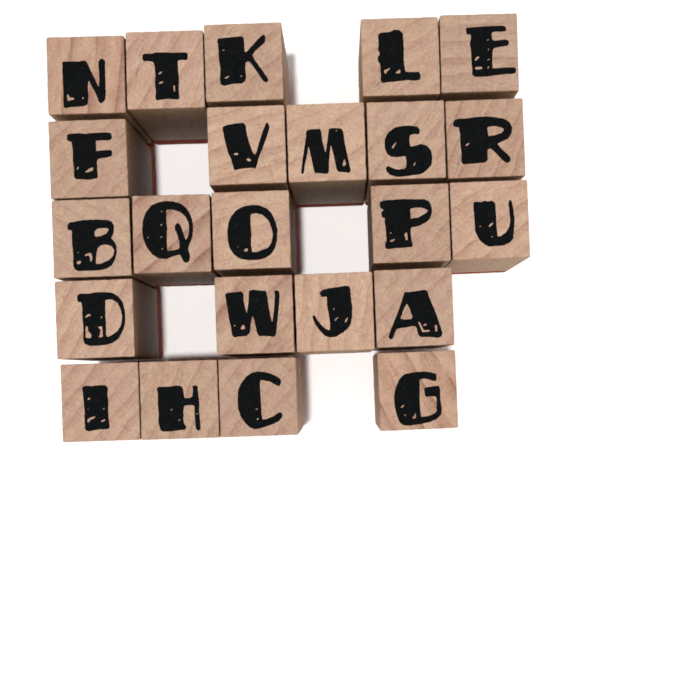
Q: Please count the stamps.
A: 23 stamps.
